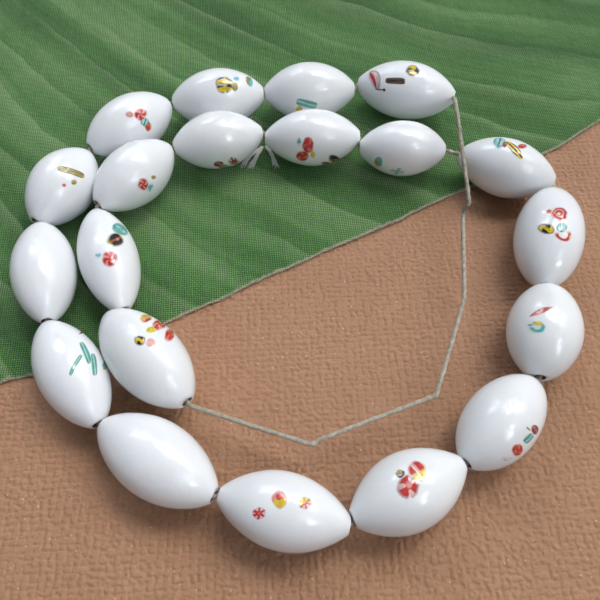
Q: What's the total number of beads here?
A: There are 20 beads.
